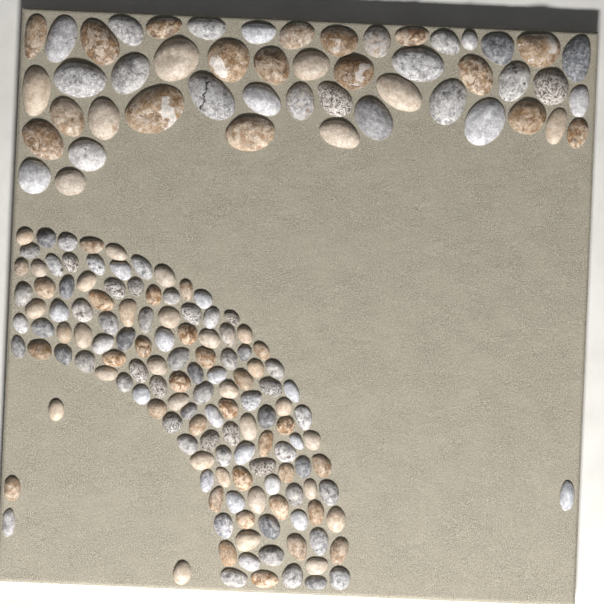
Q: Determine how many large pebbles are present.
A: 48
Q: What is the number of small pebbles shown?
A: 136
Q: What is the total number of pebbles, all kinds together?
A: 184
